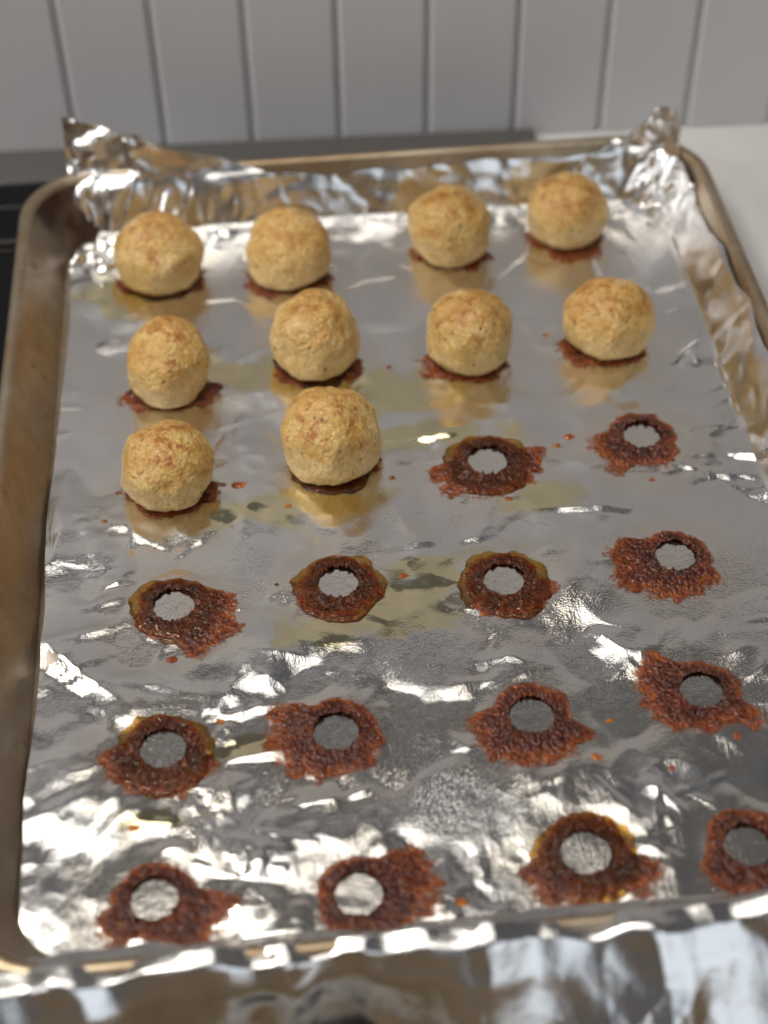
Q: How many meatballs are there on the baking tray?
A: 10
